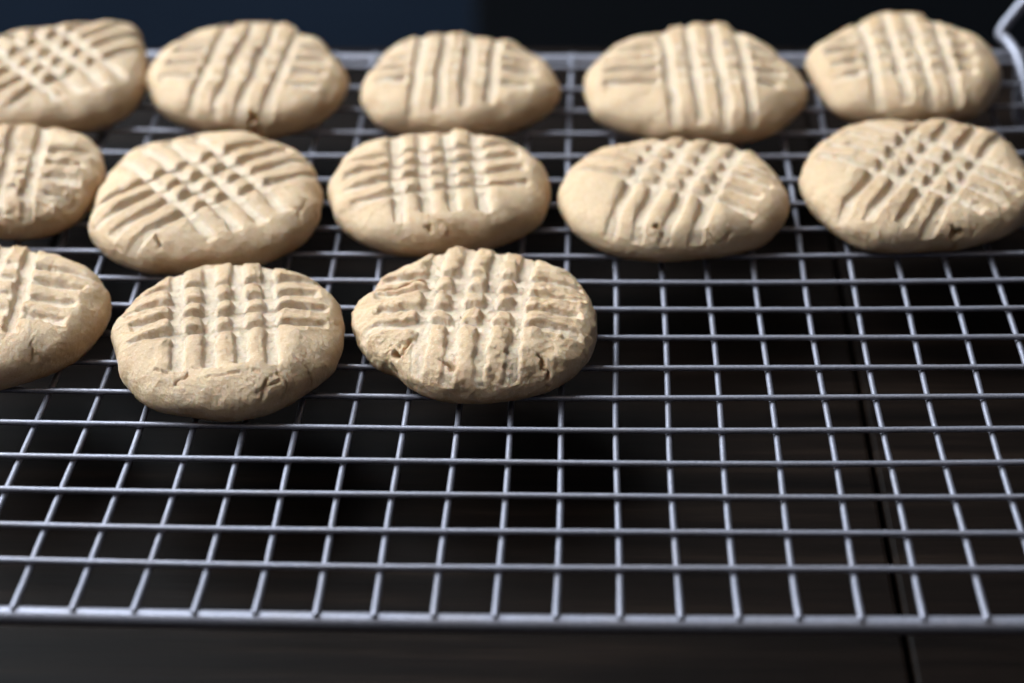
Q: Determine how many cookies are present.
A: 13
